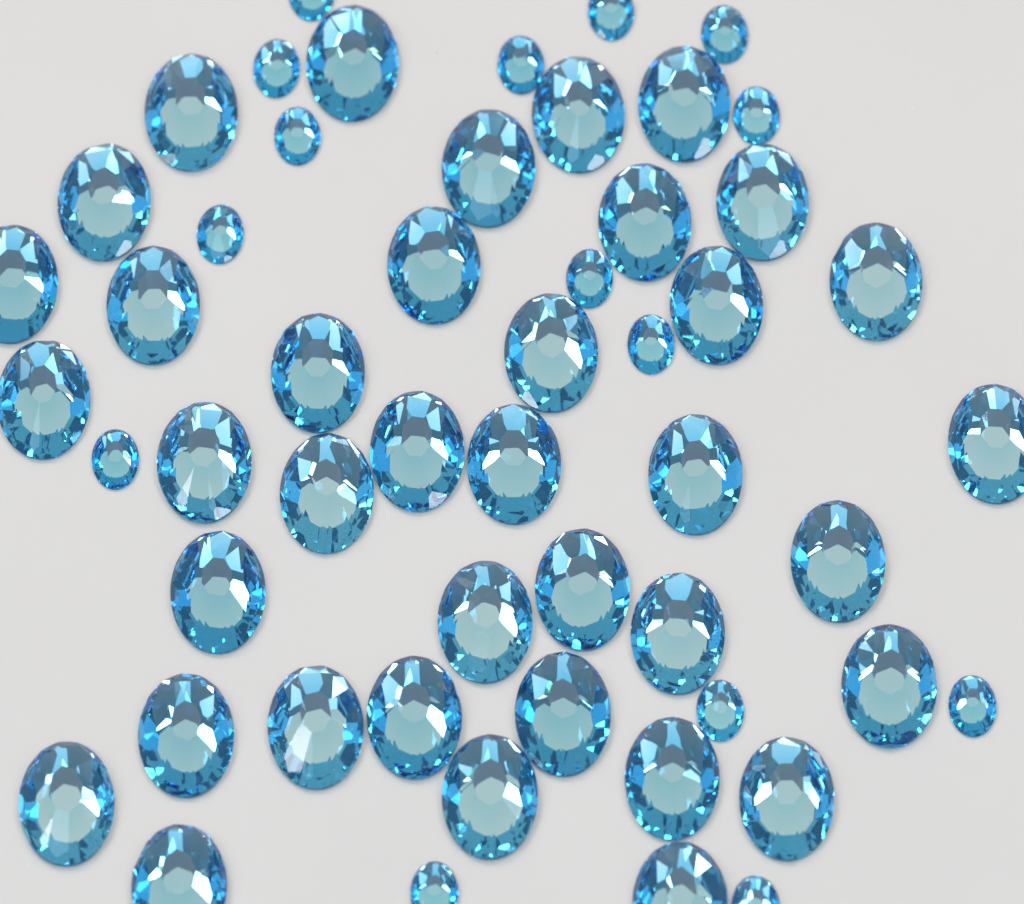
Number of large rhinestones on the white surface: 38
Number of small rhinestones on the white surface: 15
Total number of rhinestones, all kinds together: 53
